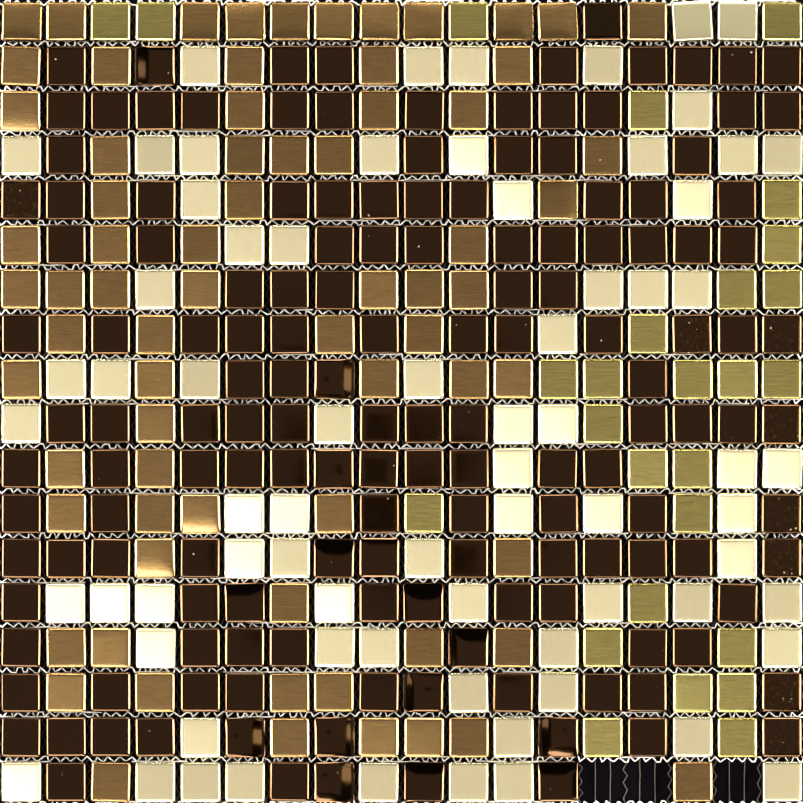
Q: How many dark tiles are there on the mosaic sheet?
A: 151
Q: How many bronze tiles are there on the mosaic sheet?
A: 72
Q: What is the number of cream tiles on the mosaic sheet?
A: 71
